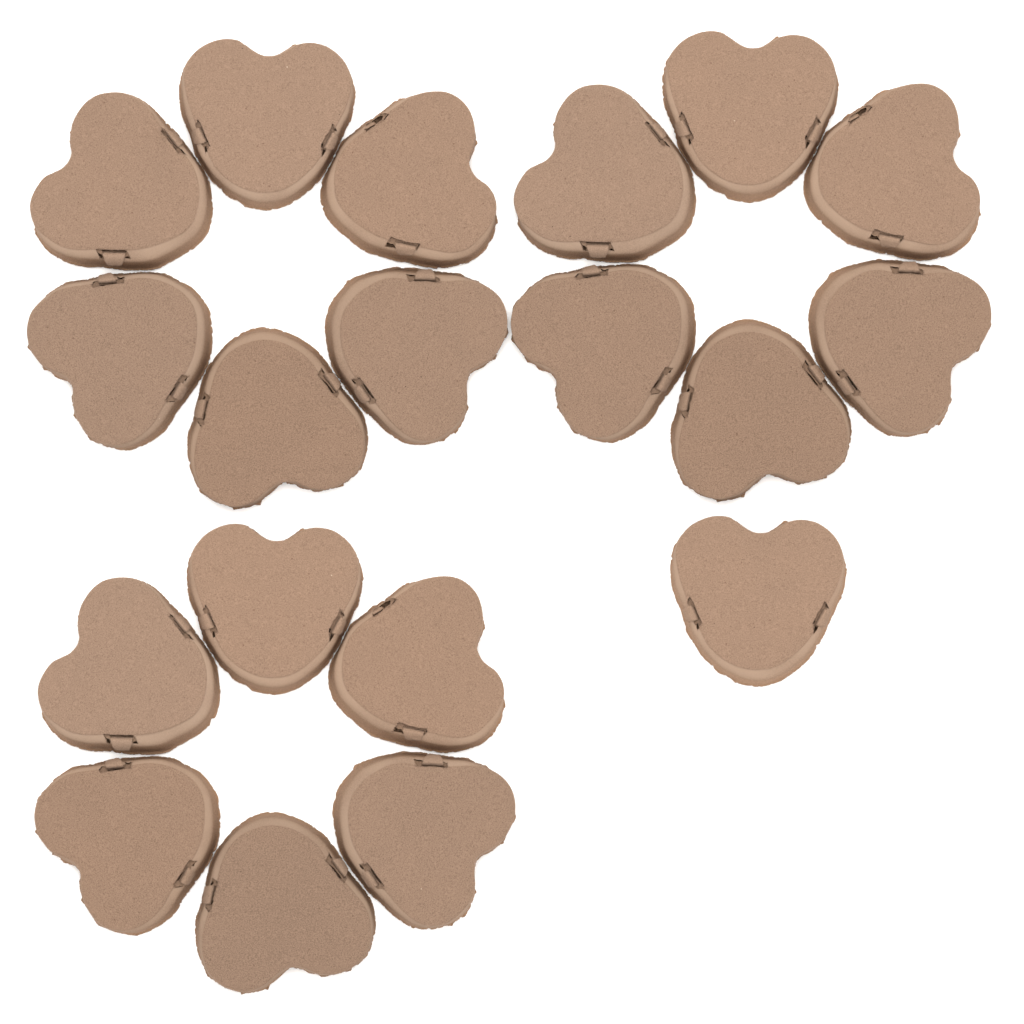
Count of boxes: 19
